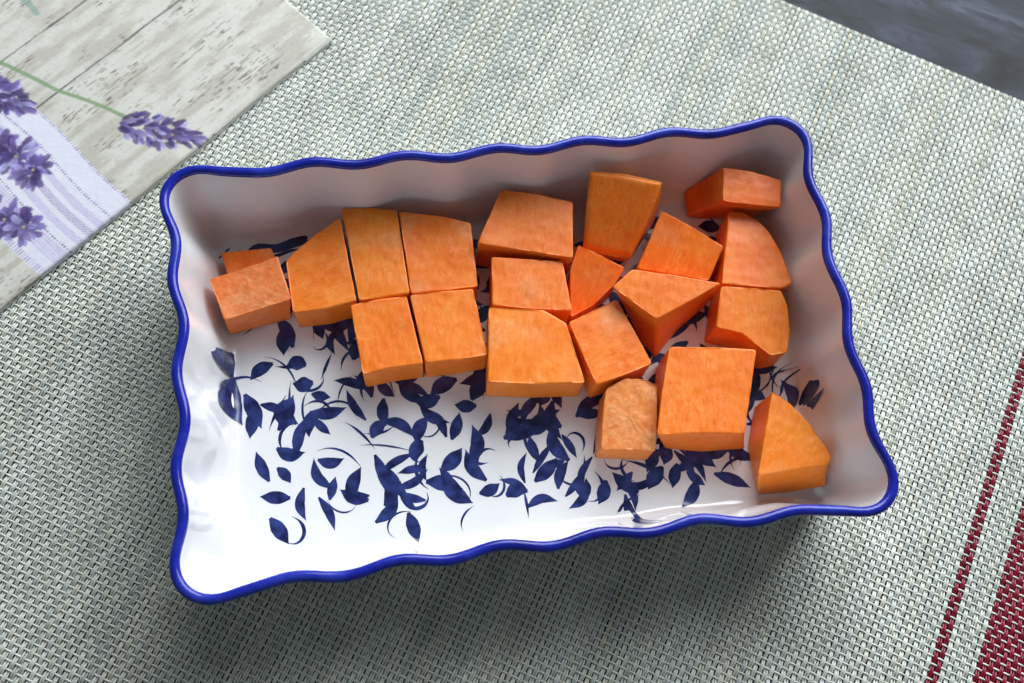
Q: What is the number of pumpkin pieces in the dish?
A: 21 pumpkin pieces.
